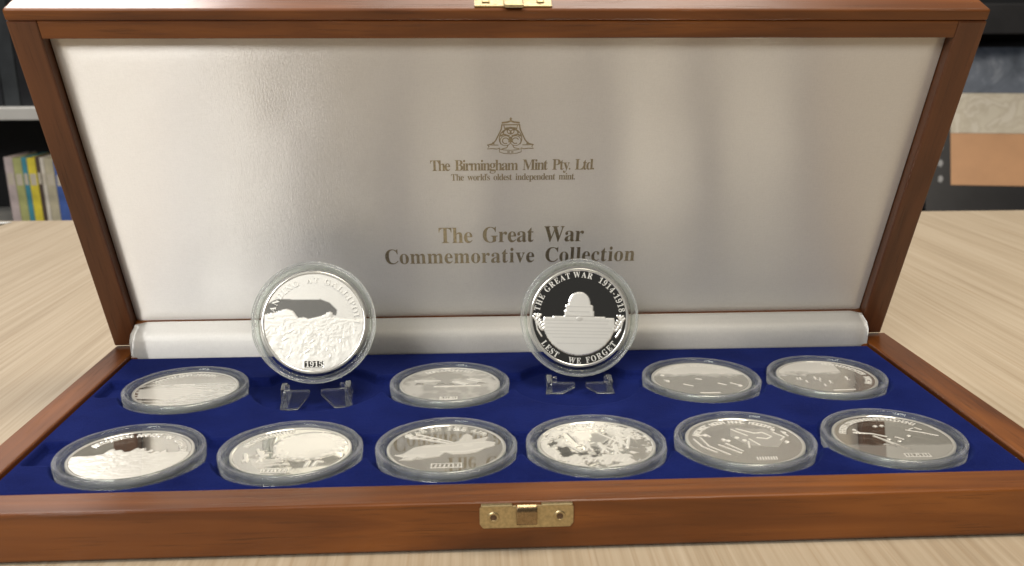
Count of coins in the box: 12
